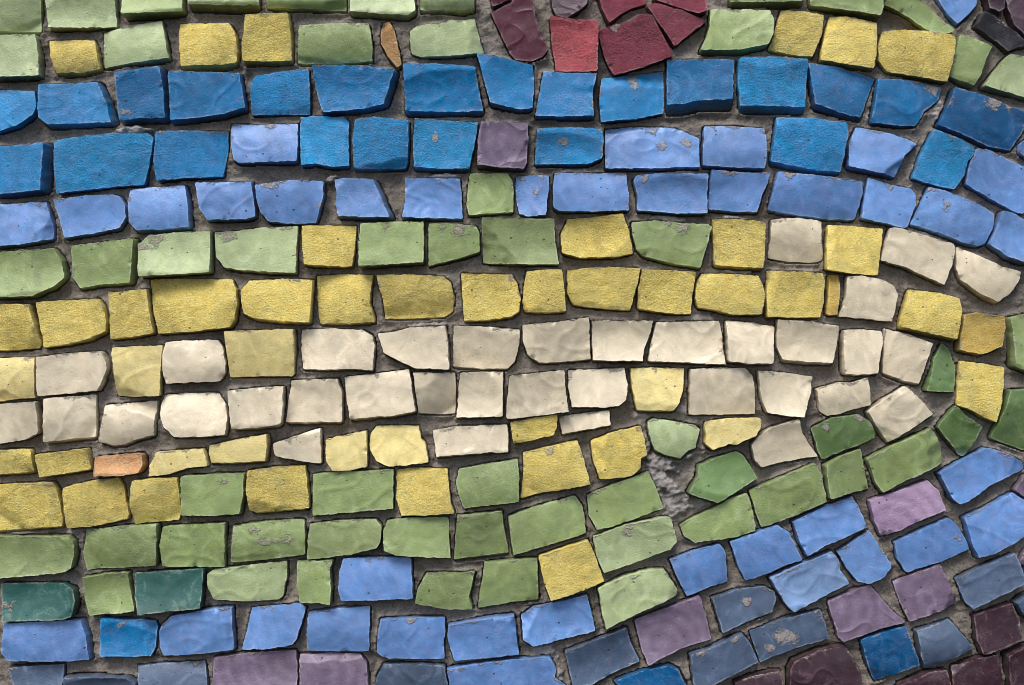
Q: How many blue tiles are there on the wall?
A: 77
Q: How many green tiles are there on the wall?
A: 58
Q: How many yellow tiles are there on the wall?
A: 47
